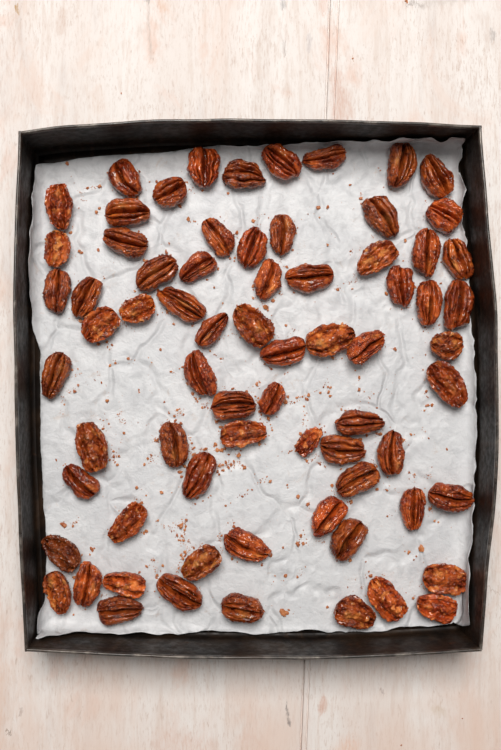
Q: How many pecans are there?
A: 71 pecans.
